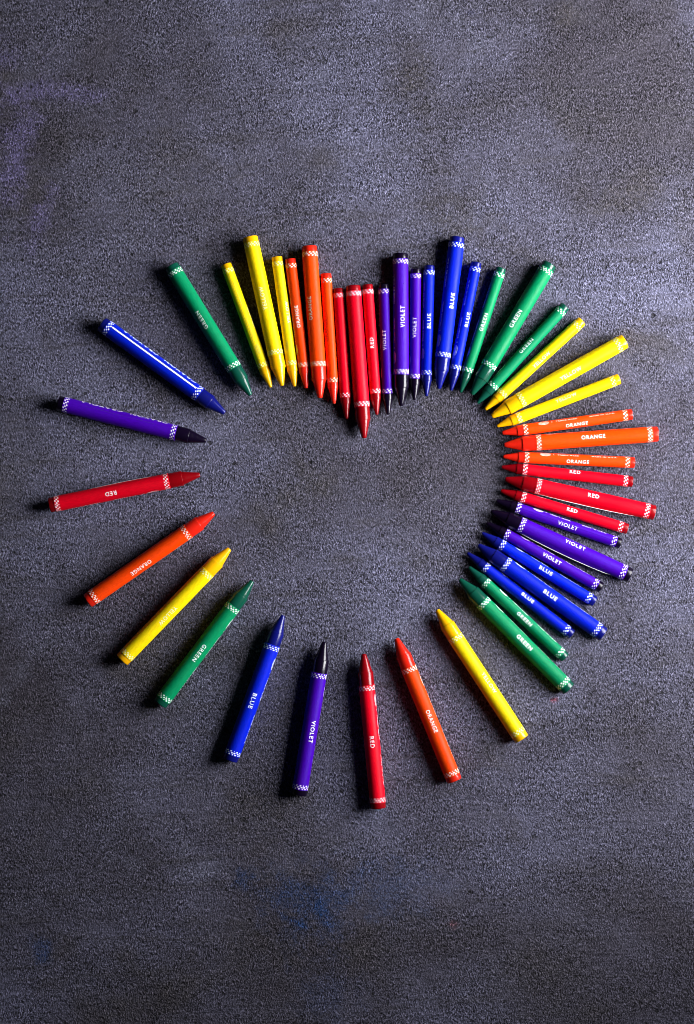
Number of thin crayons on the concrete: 23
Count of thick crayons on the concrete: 24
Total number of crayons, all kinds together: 47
